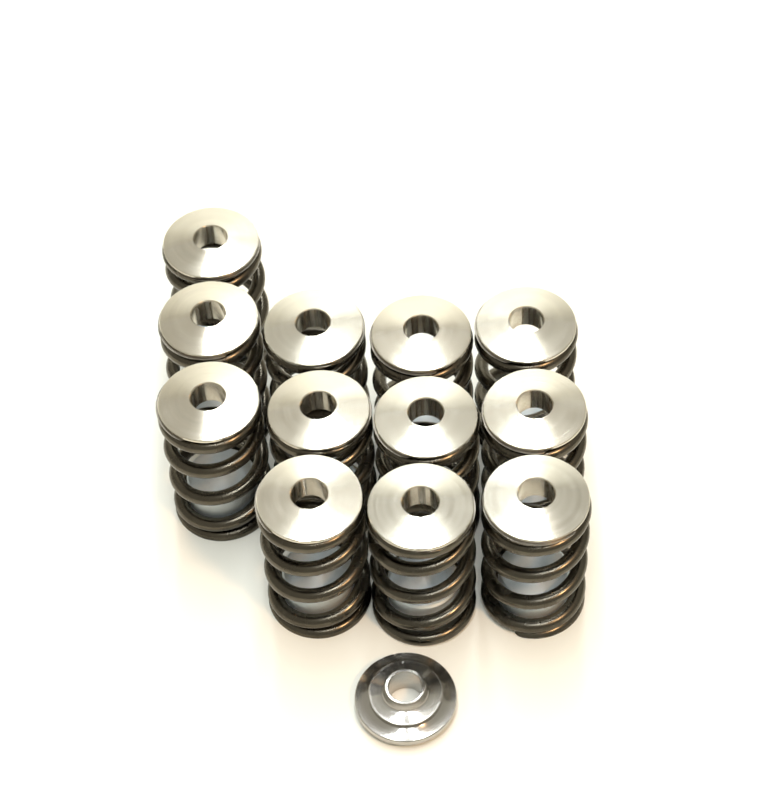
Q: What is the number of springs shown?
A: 12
